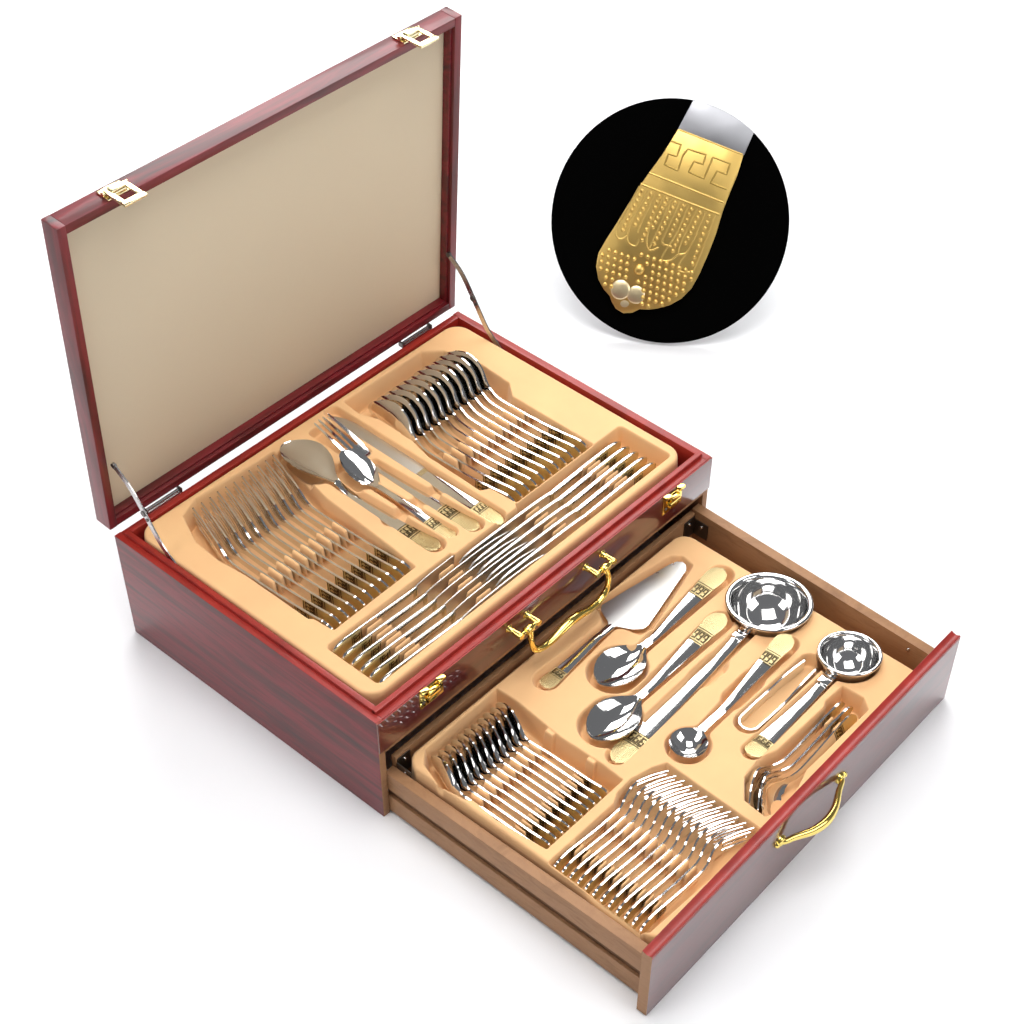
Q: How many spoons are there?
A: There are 30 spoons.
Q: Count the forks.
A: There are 24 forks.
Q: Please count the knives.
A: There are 12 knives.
